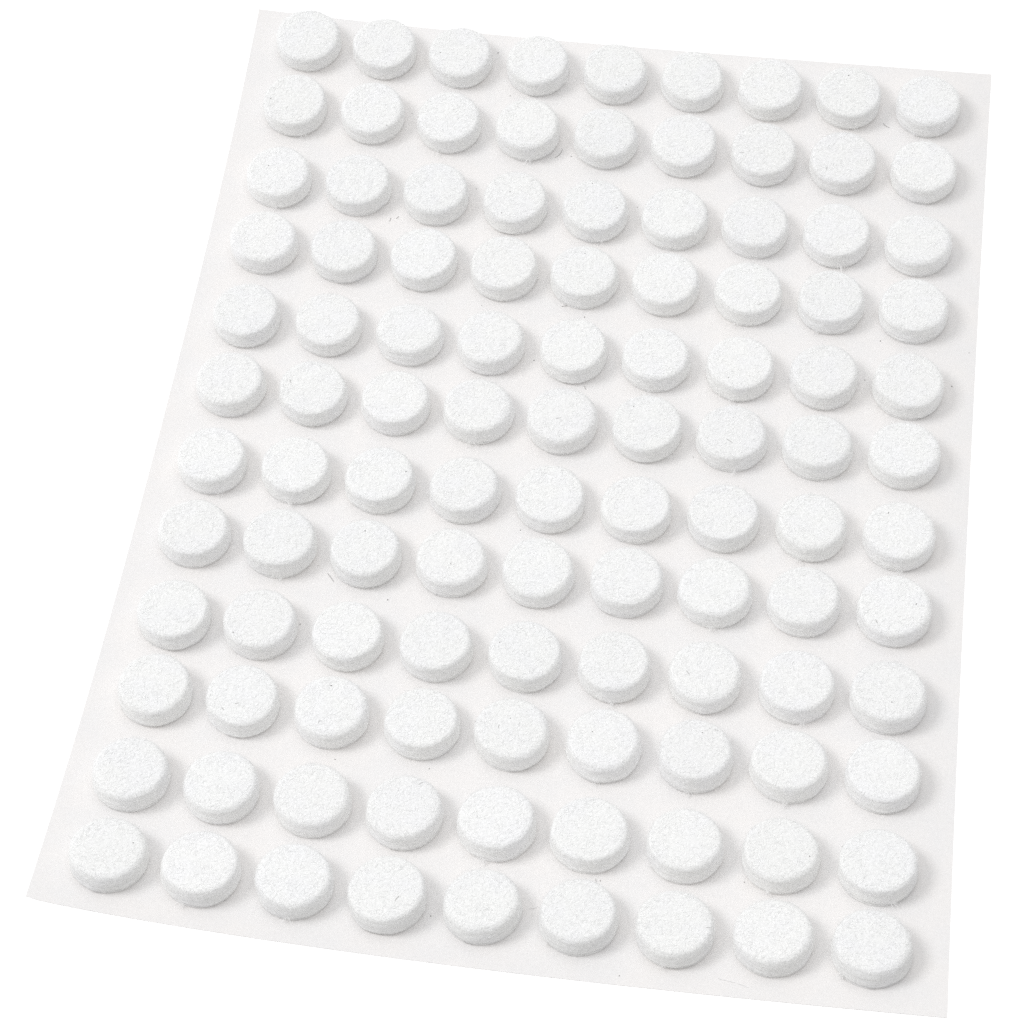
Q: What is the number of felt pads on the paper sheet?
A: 108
